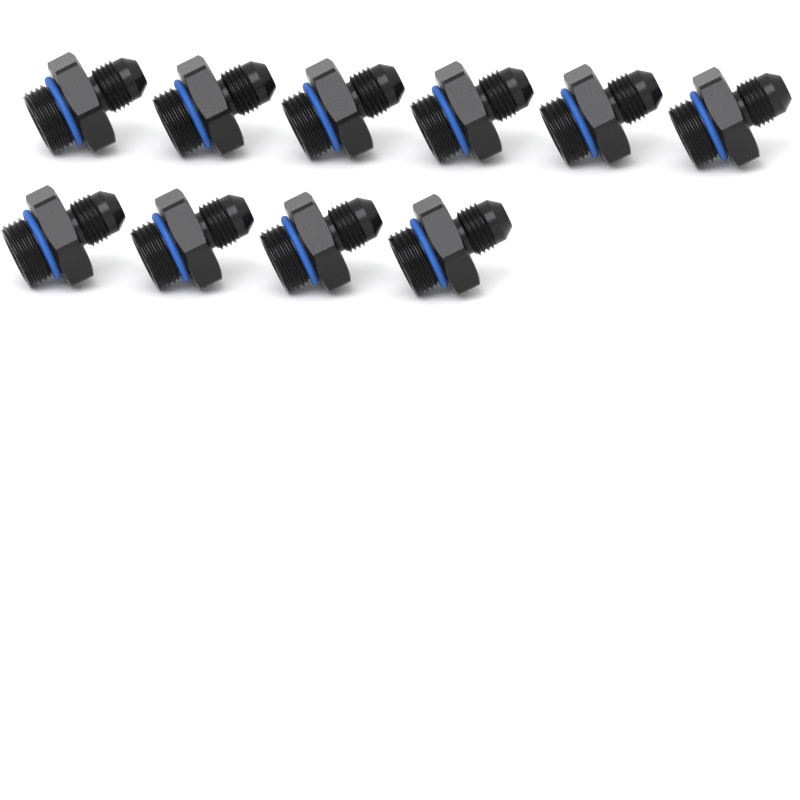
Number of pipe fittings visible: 10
